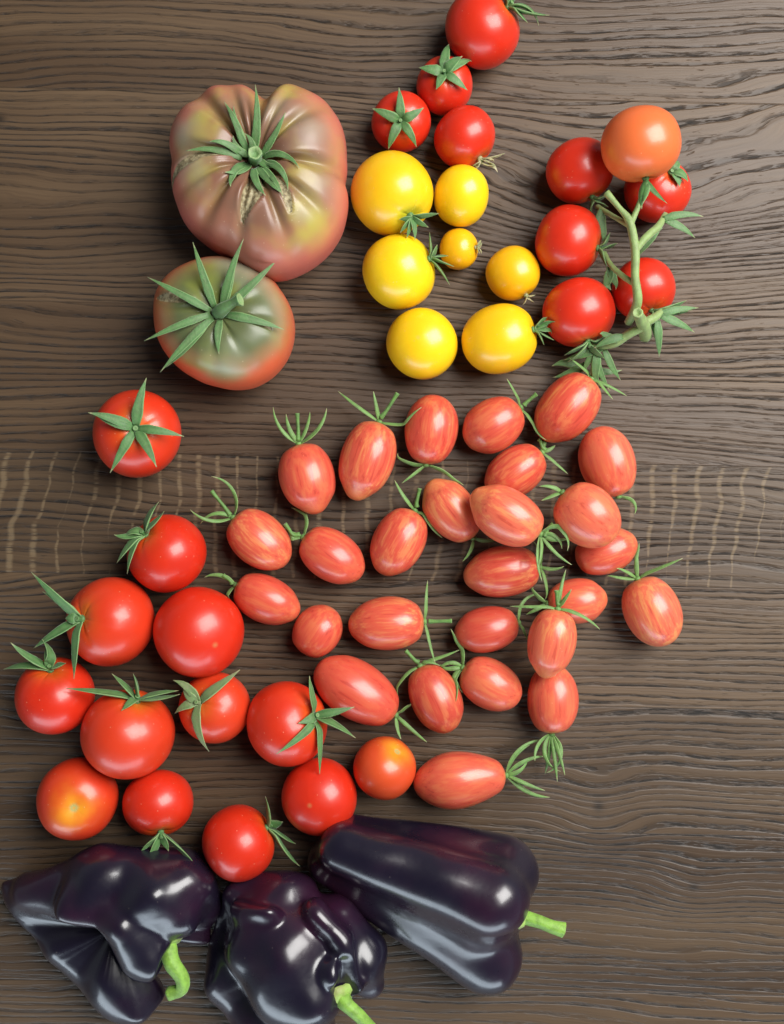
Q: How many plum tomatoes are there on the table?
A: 27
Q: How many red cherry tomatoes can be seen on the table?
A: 23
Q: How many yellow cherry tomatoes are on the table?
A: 7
